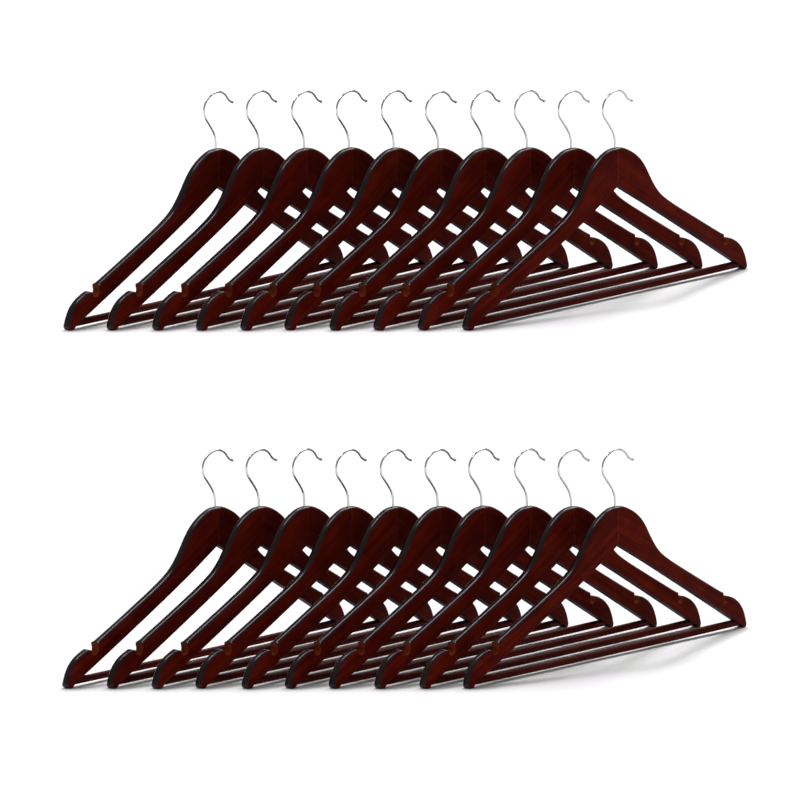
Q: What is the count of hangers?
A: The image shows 20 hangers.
